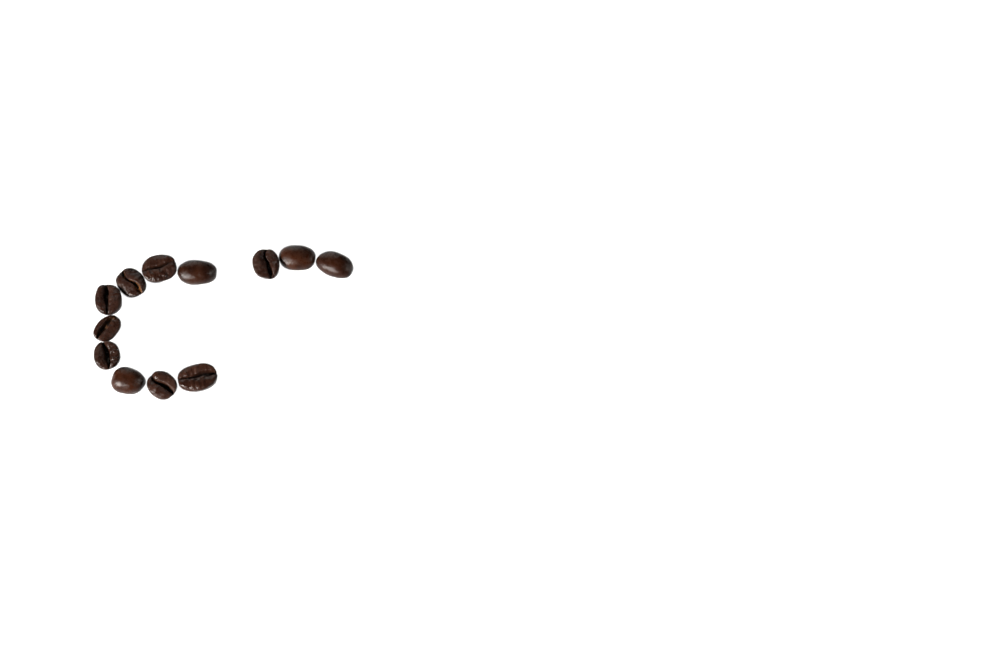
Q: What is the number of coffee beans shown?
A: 12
